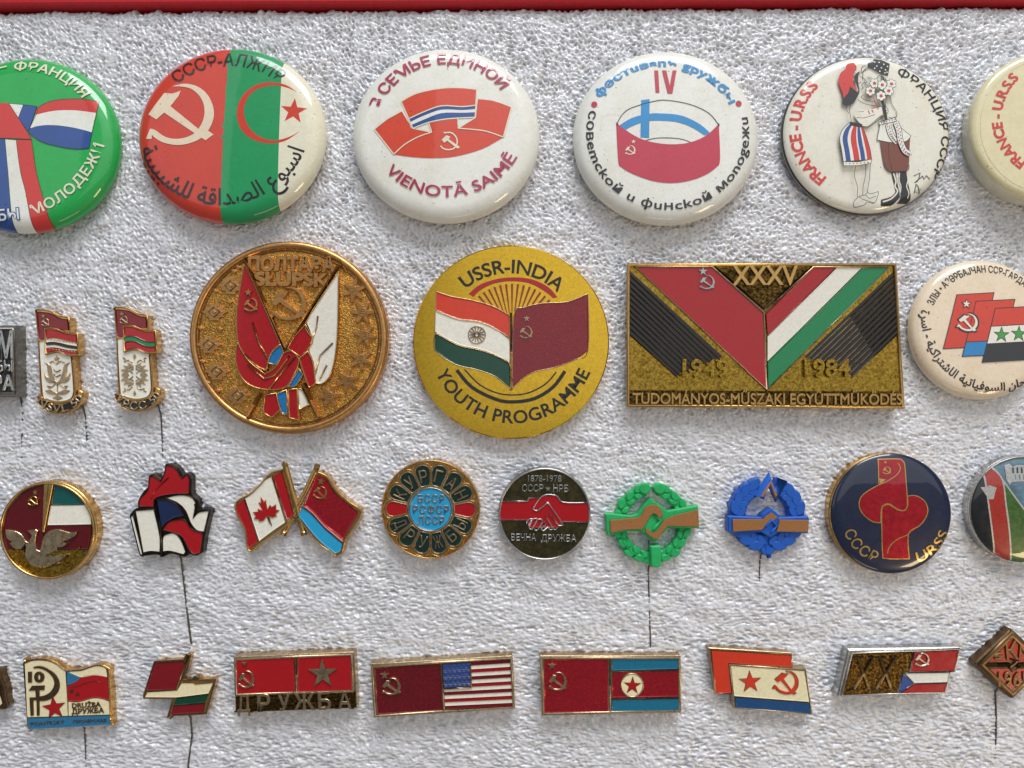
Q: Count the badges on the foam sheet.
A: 31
